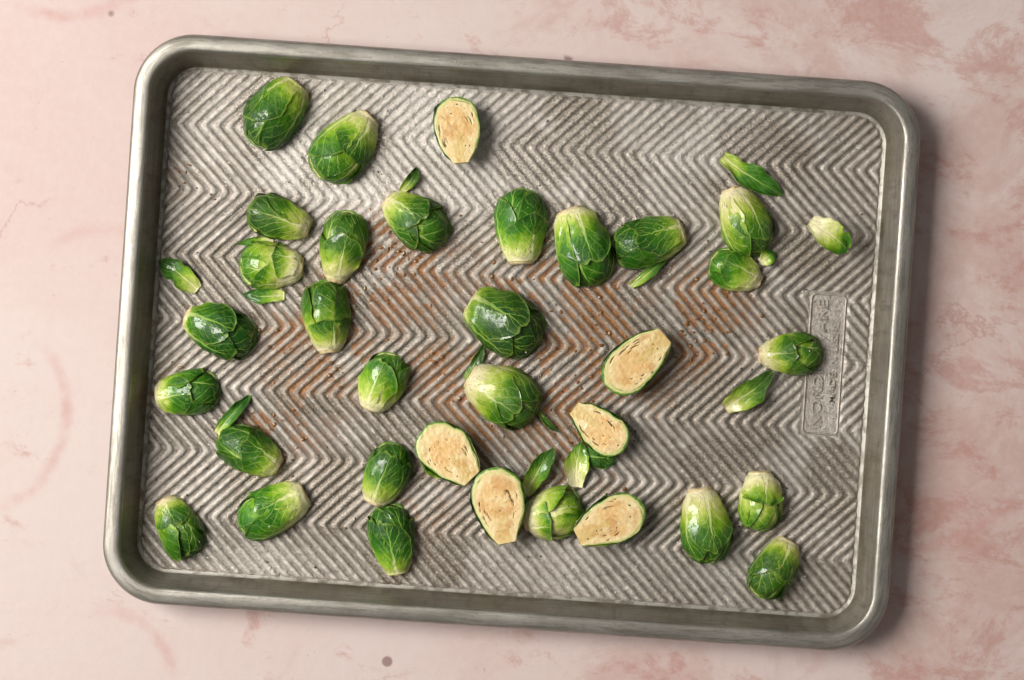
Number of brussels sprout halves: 33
